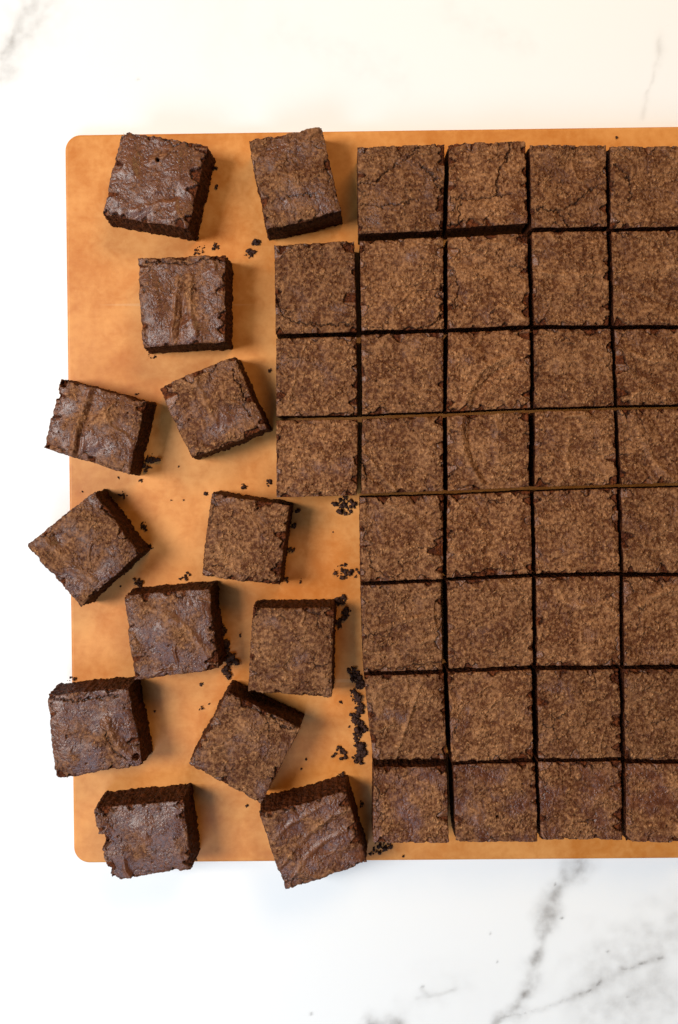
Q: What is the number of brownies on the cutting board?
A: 48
